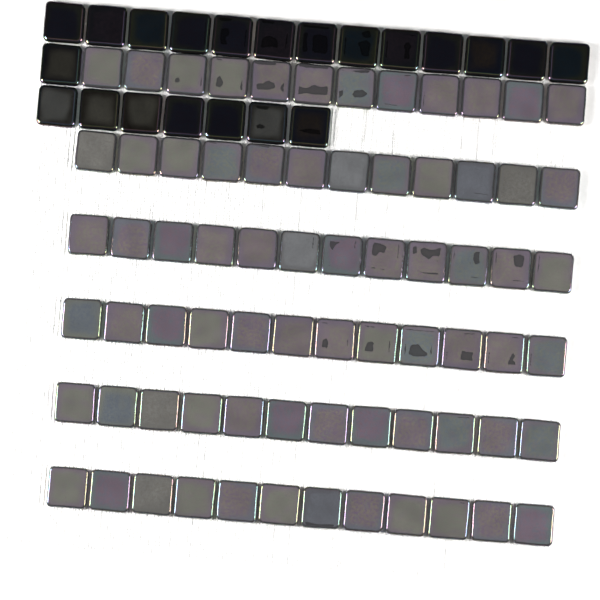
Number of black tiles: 21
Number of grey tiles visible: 72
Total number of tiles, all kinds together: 93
